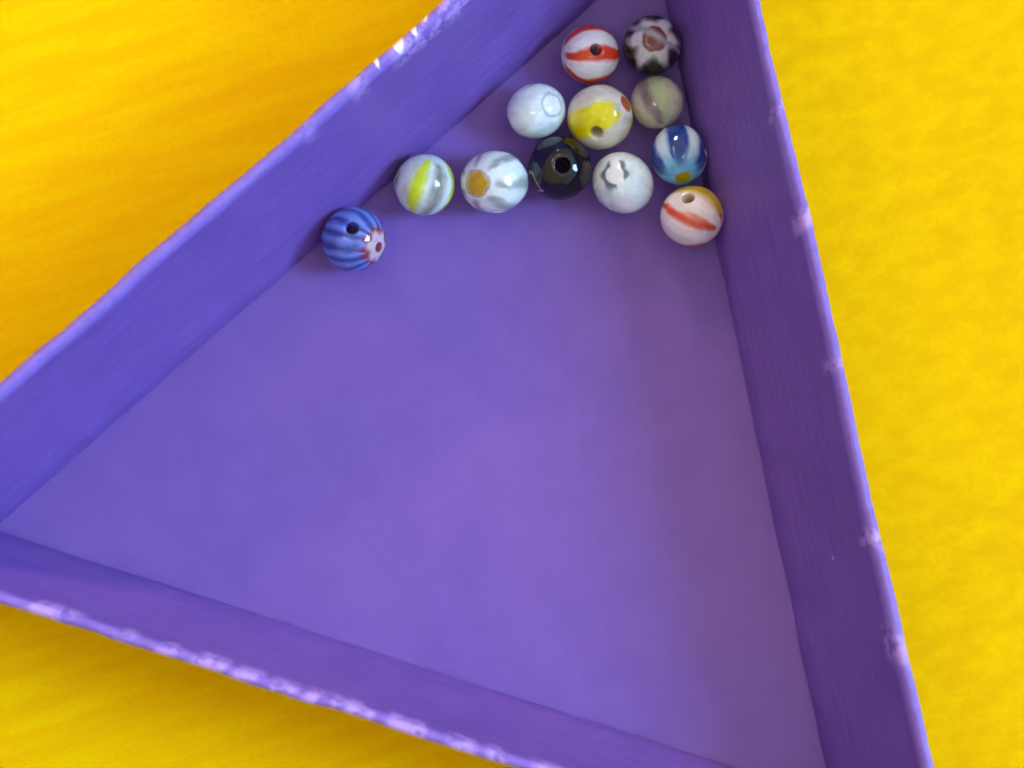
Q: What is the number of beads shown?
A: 12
